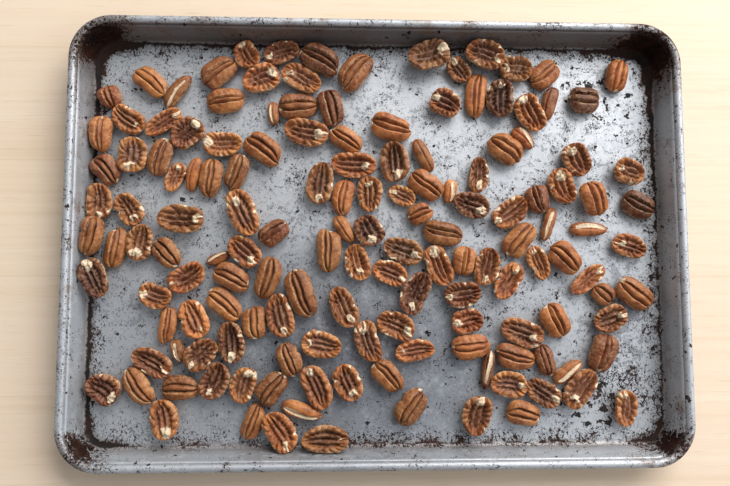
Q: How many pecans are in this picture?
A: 148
